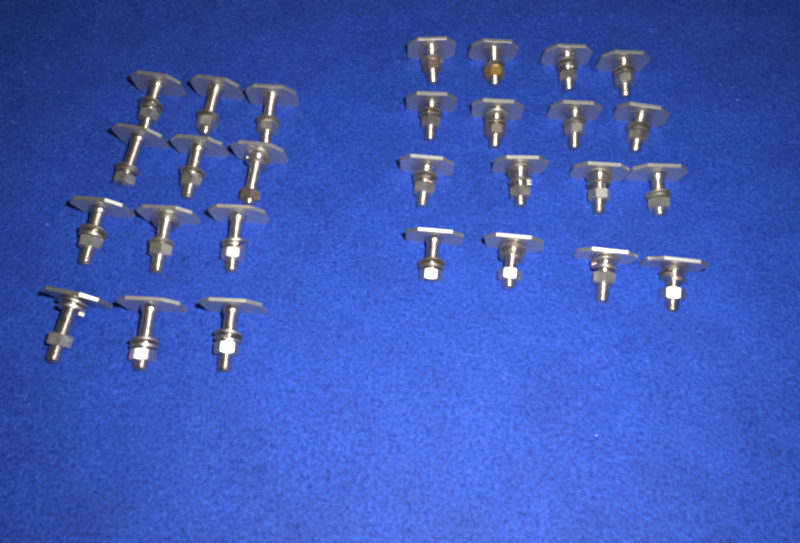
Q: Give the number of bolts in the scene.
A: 28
